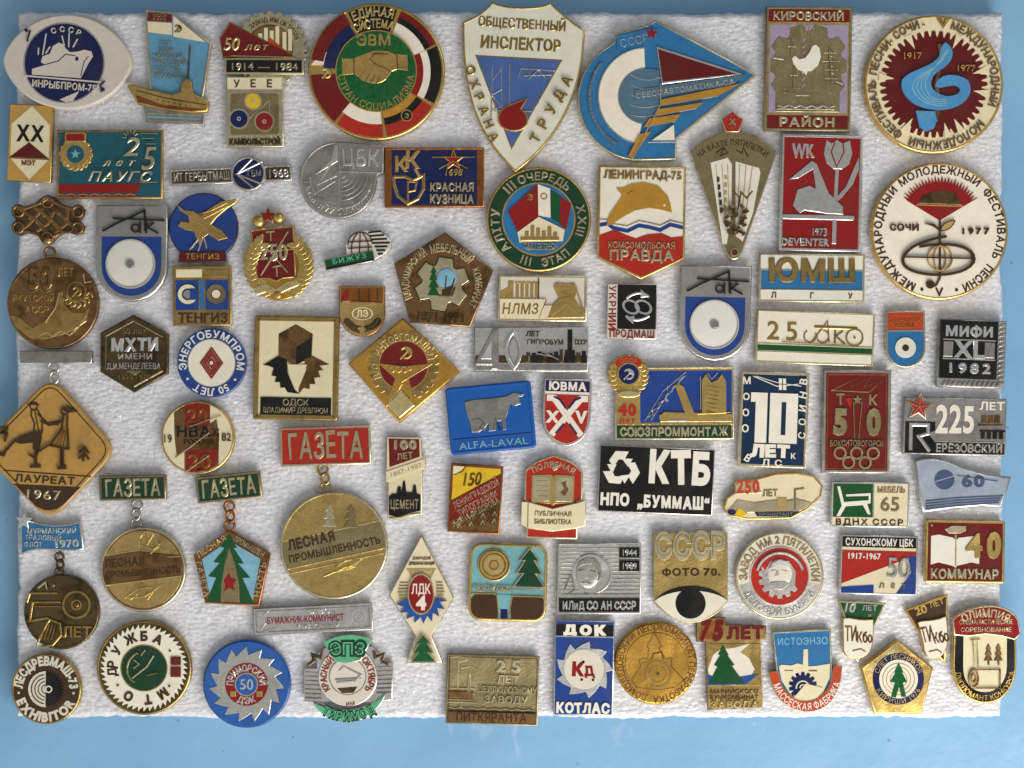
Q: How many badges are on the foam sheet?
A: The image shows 79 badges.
